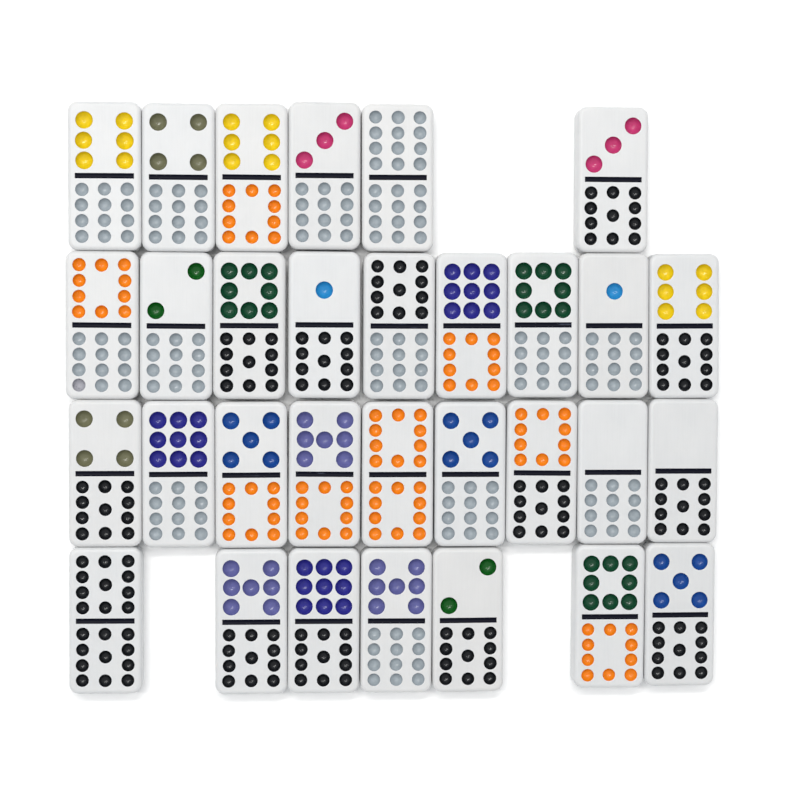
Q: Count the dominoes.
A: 31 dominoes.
